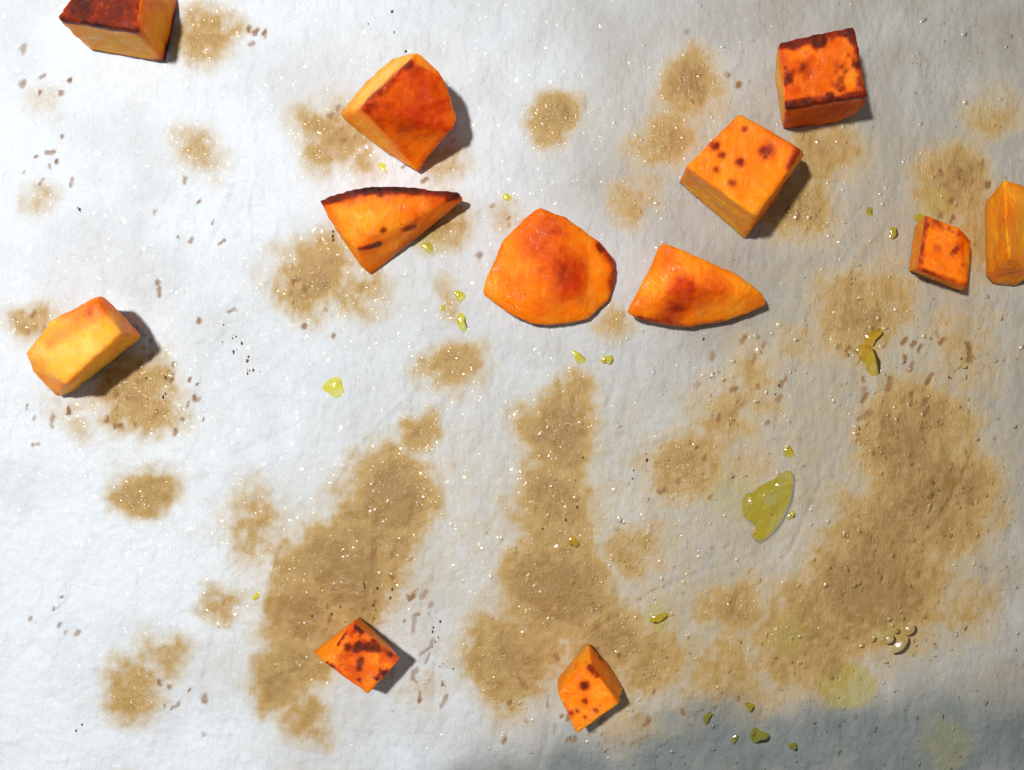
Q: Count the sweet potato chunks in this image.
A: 12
